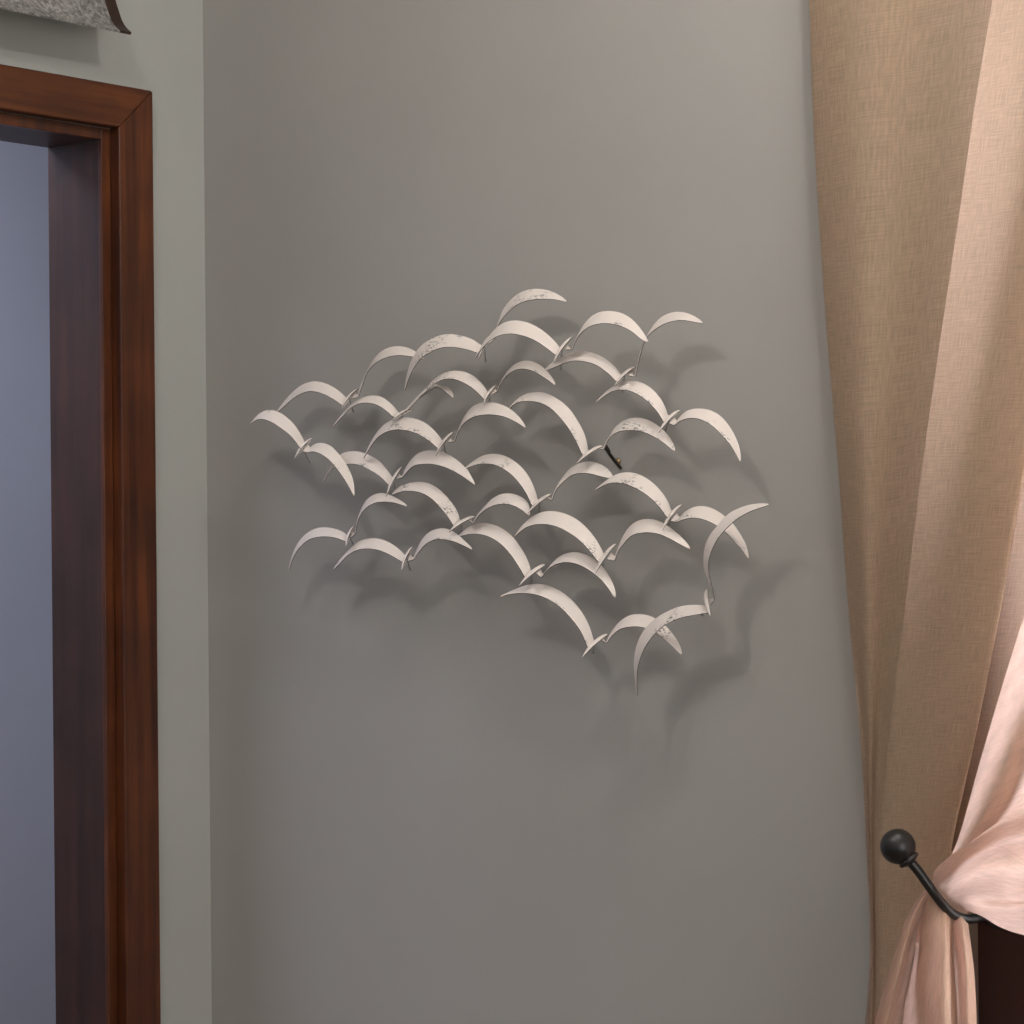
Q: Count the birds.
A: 20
